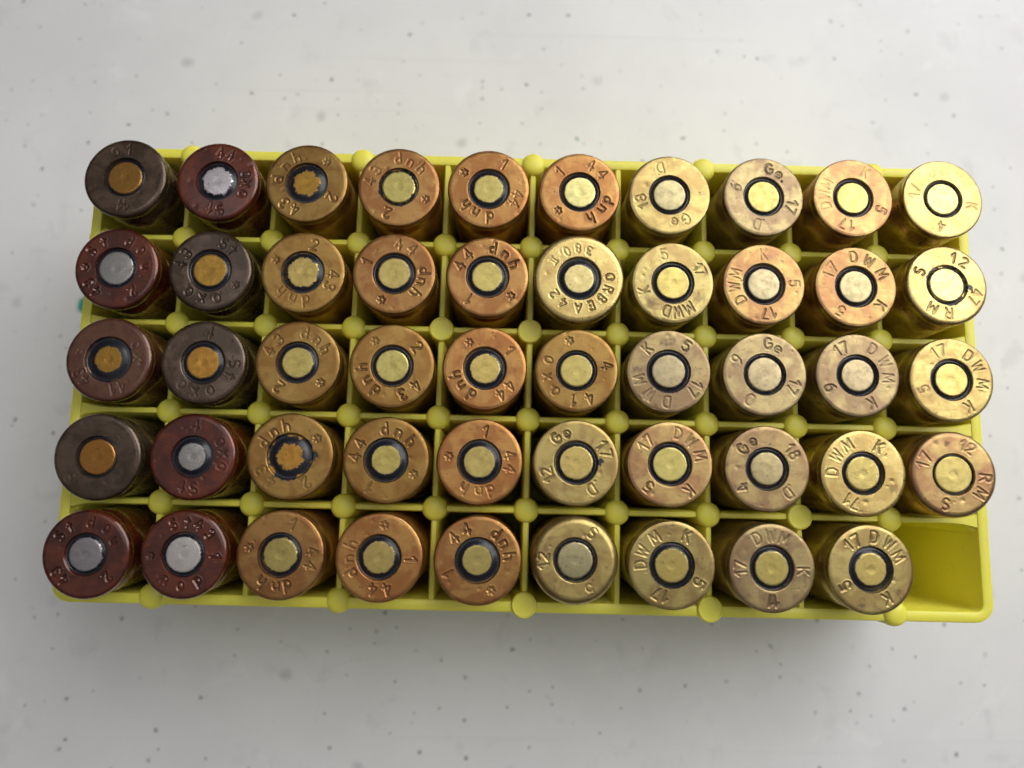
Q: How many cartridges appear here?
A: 49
